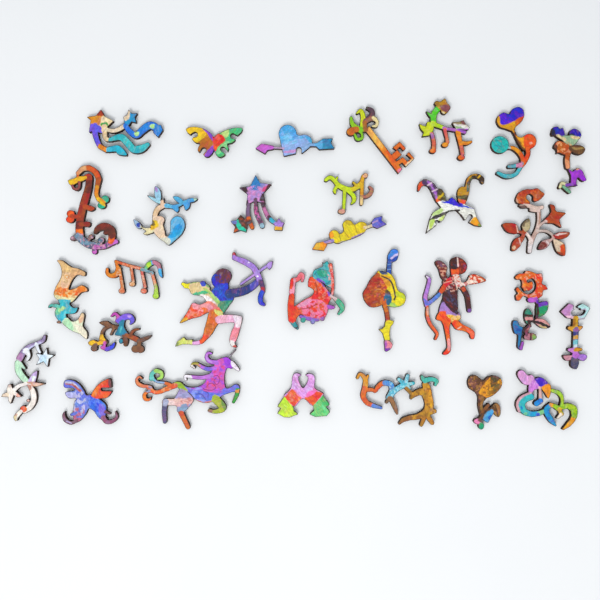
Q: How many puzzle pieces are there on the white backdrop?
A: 30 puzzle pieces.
